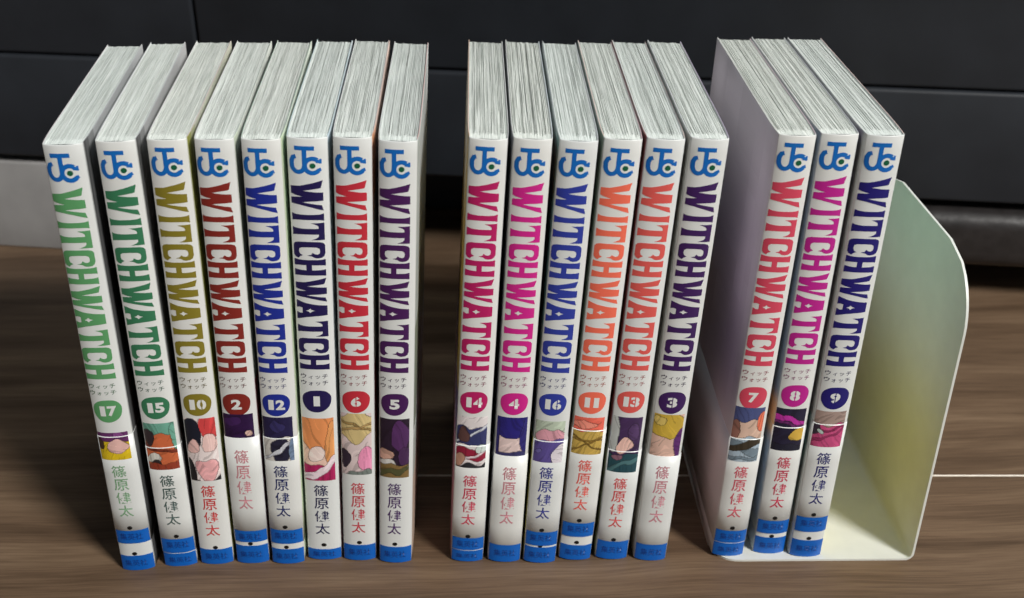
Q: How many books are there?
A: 17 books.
